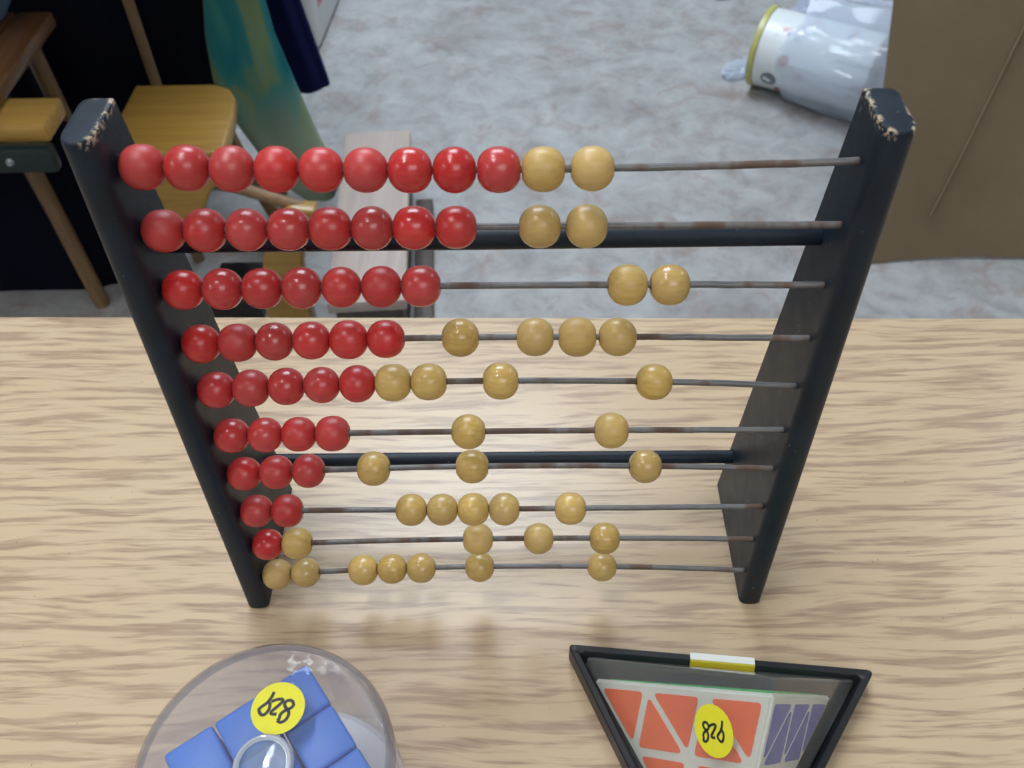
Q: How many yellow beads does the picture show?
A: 35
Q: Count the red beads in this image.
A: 45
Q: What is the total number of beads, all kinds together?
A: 80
